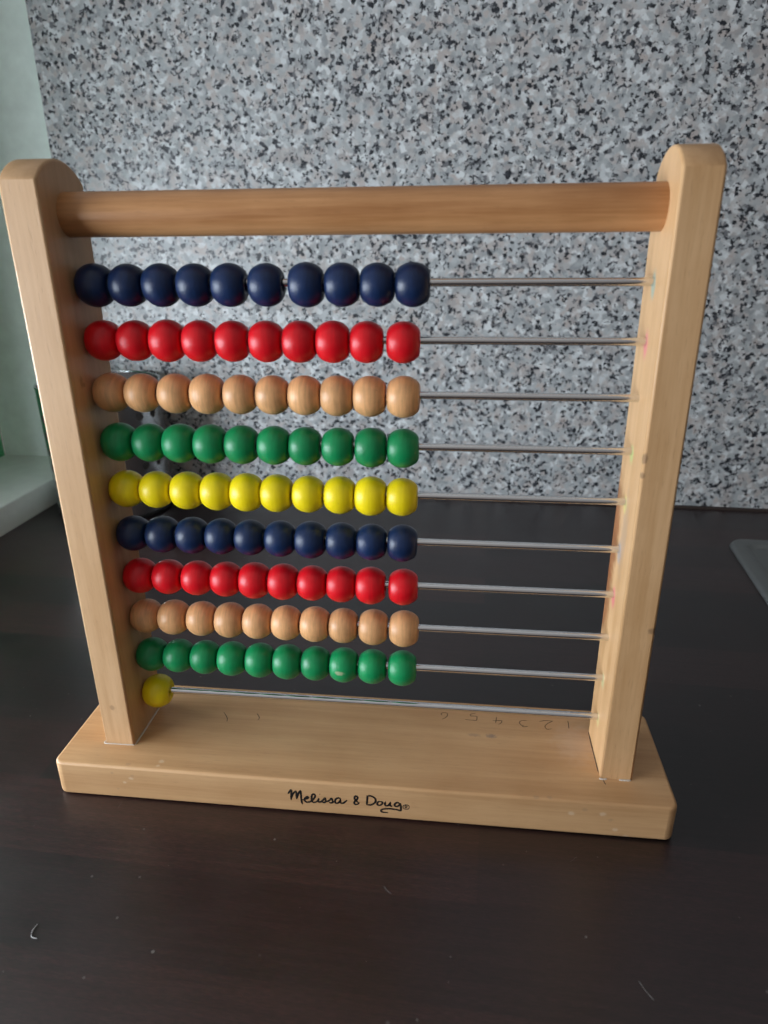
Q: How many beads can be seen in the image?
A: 91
